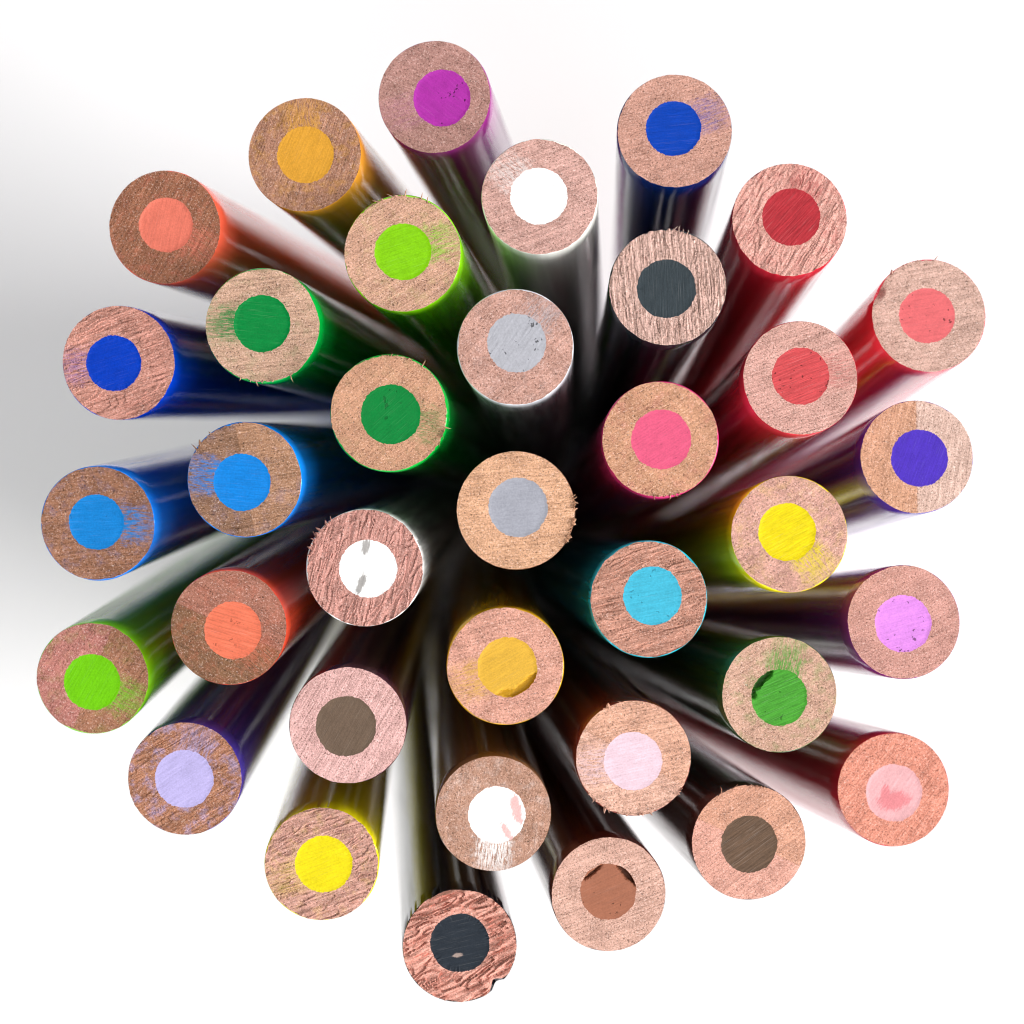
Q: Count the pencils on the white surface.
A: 36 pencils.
